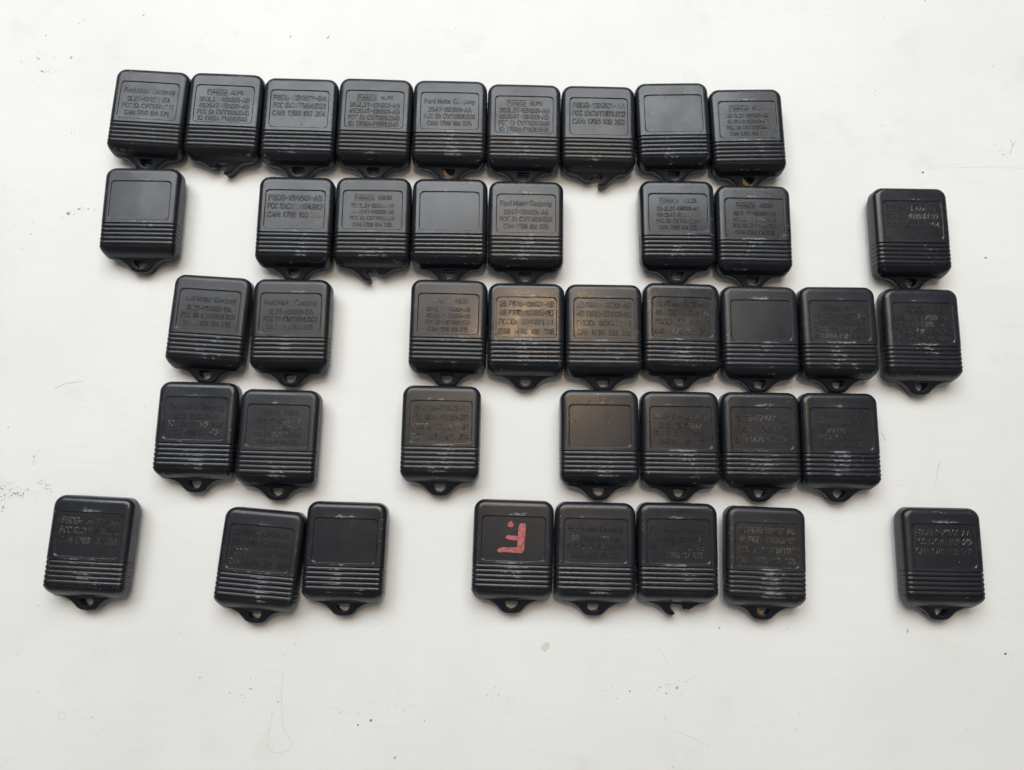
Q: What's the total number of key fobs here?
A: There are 41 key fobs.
